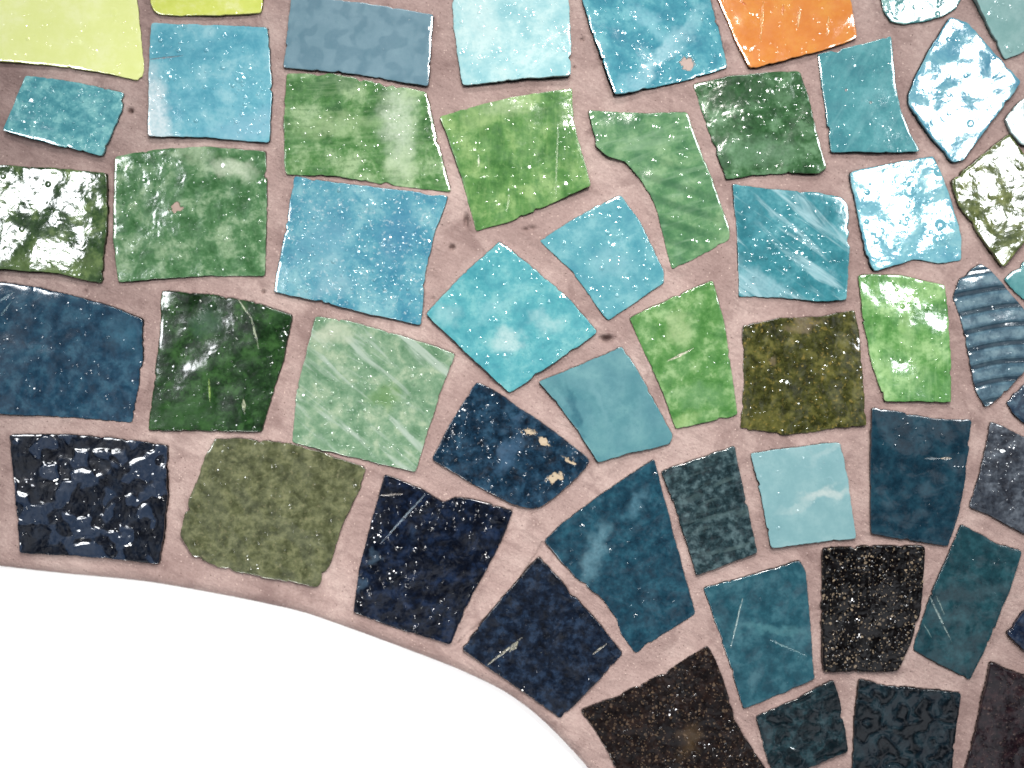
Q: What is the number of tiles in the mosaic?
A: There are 53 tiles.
